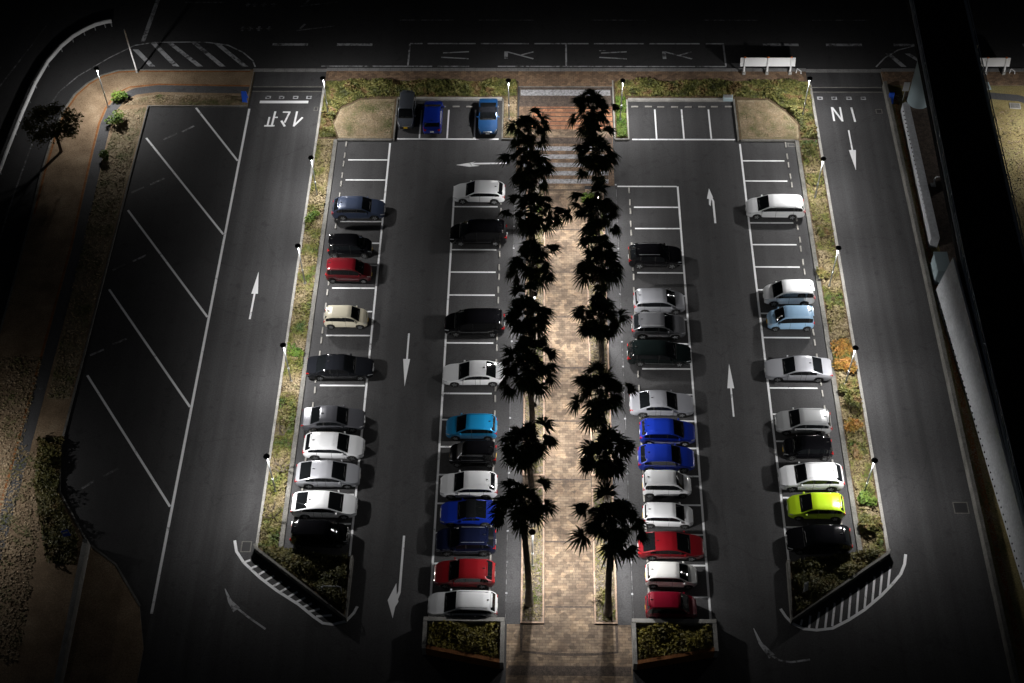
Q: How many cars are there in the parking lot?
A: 45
